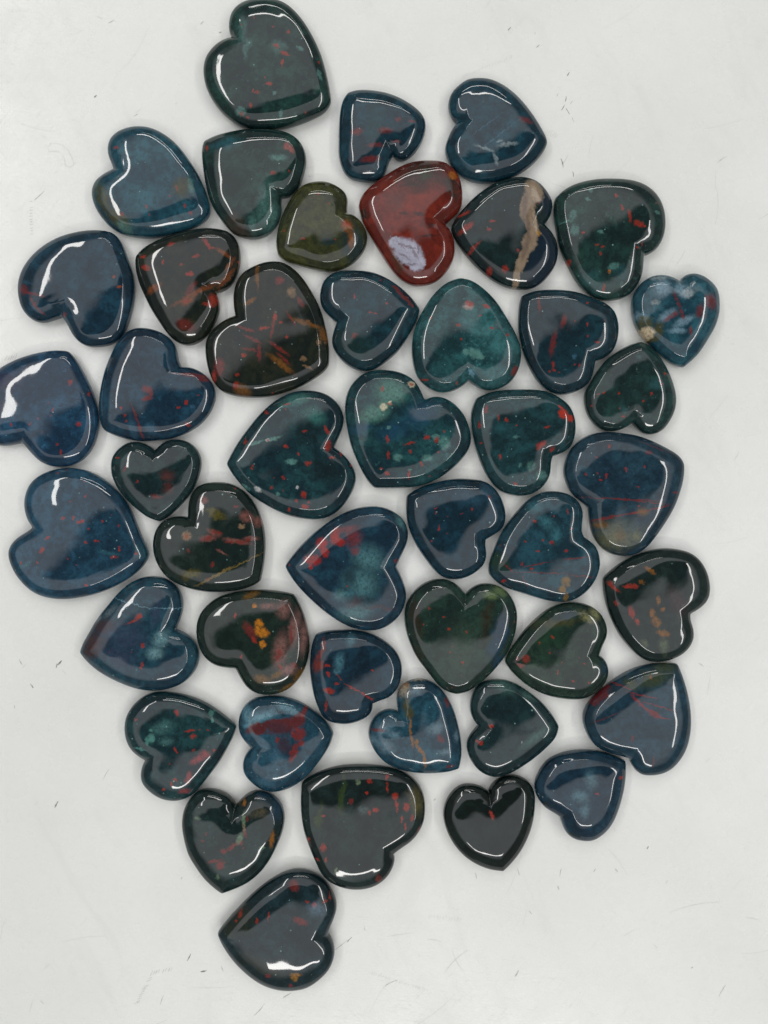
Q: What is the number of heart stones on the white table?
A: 45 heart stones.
